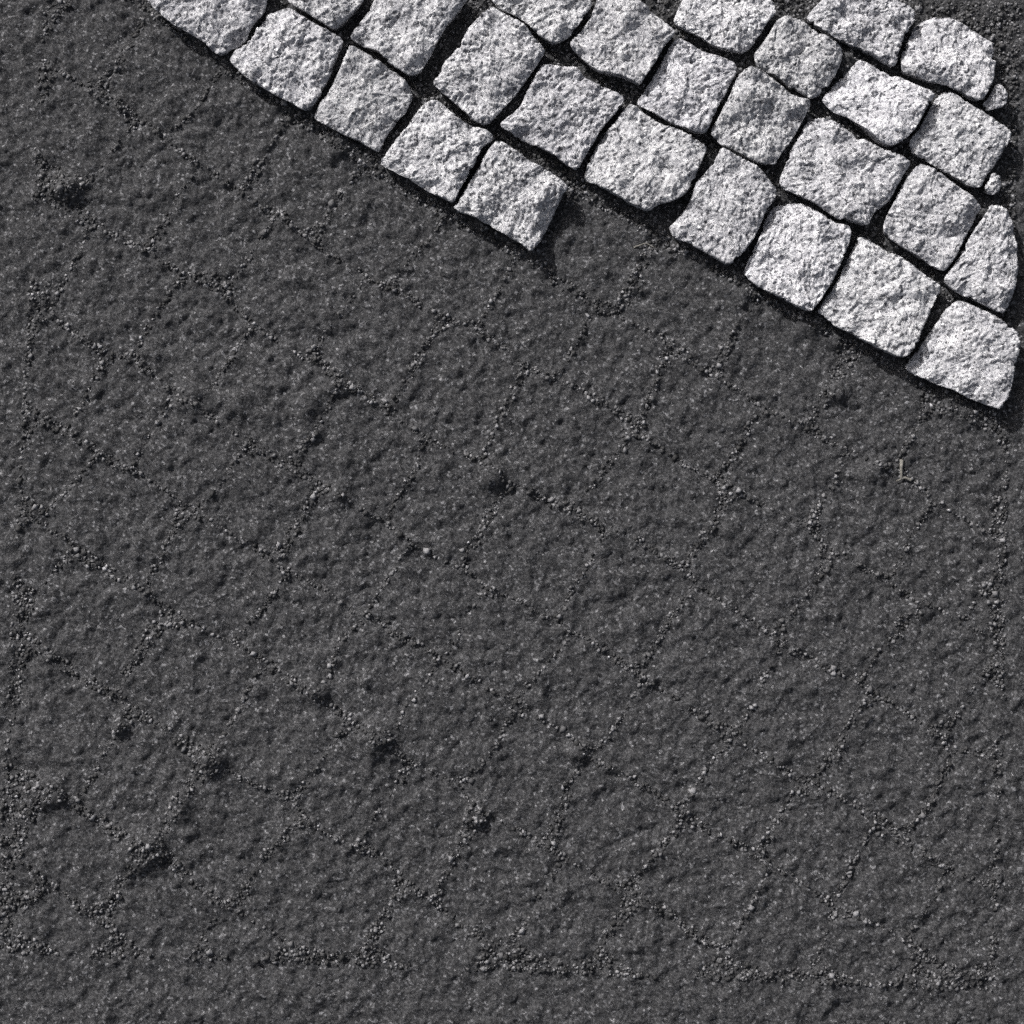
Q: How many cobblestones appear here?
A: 29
